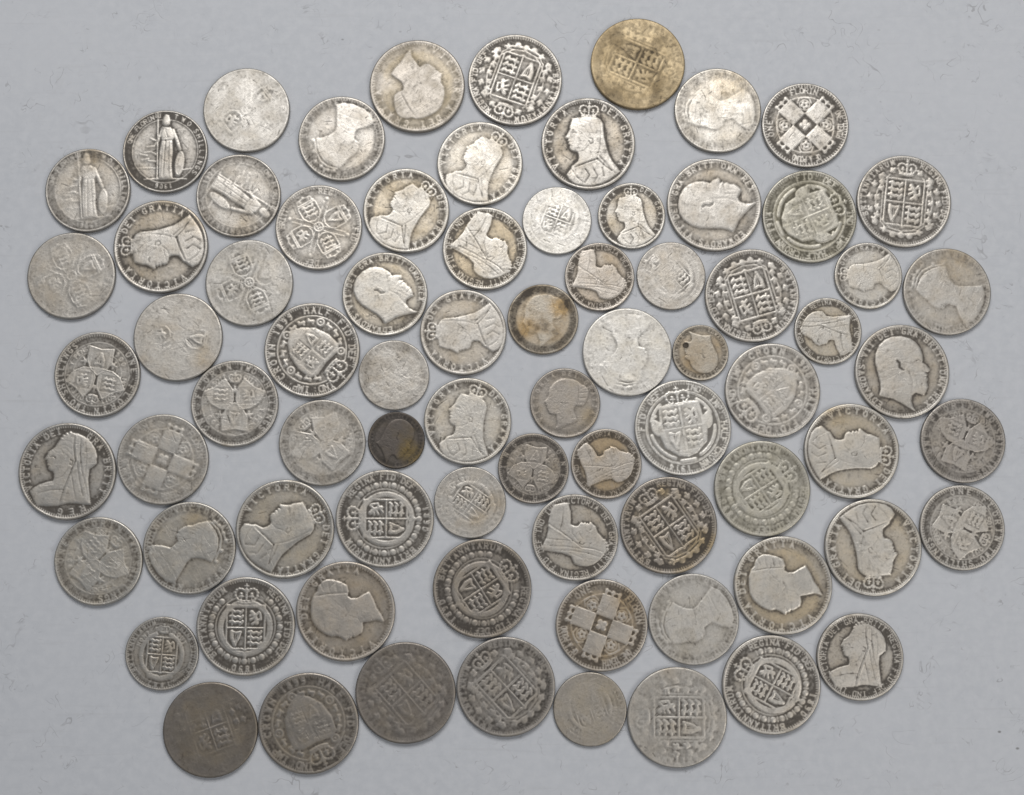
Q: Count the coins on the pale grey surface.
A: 77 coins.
